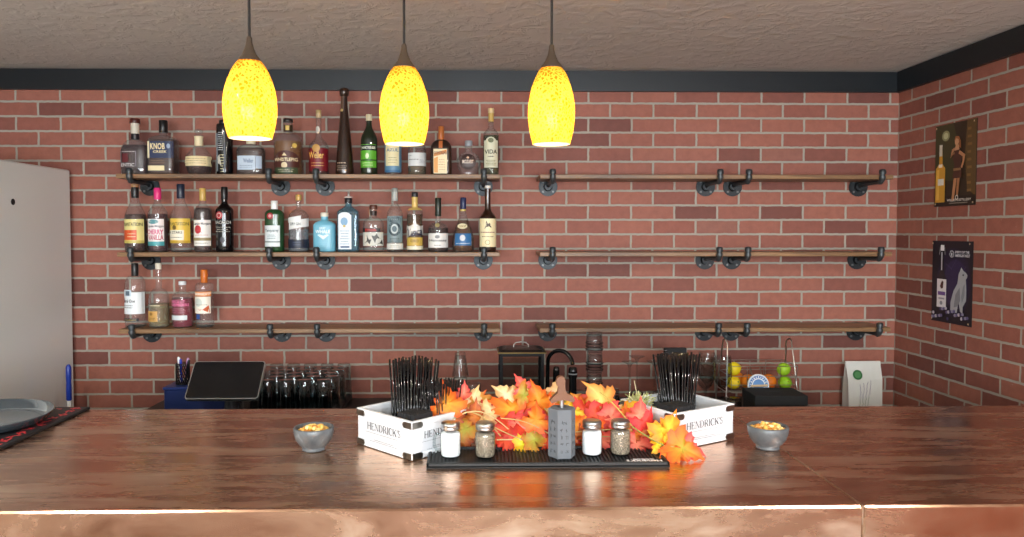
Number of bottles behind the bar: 33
